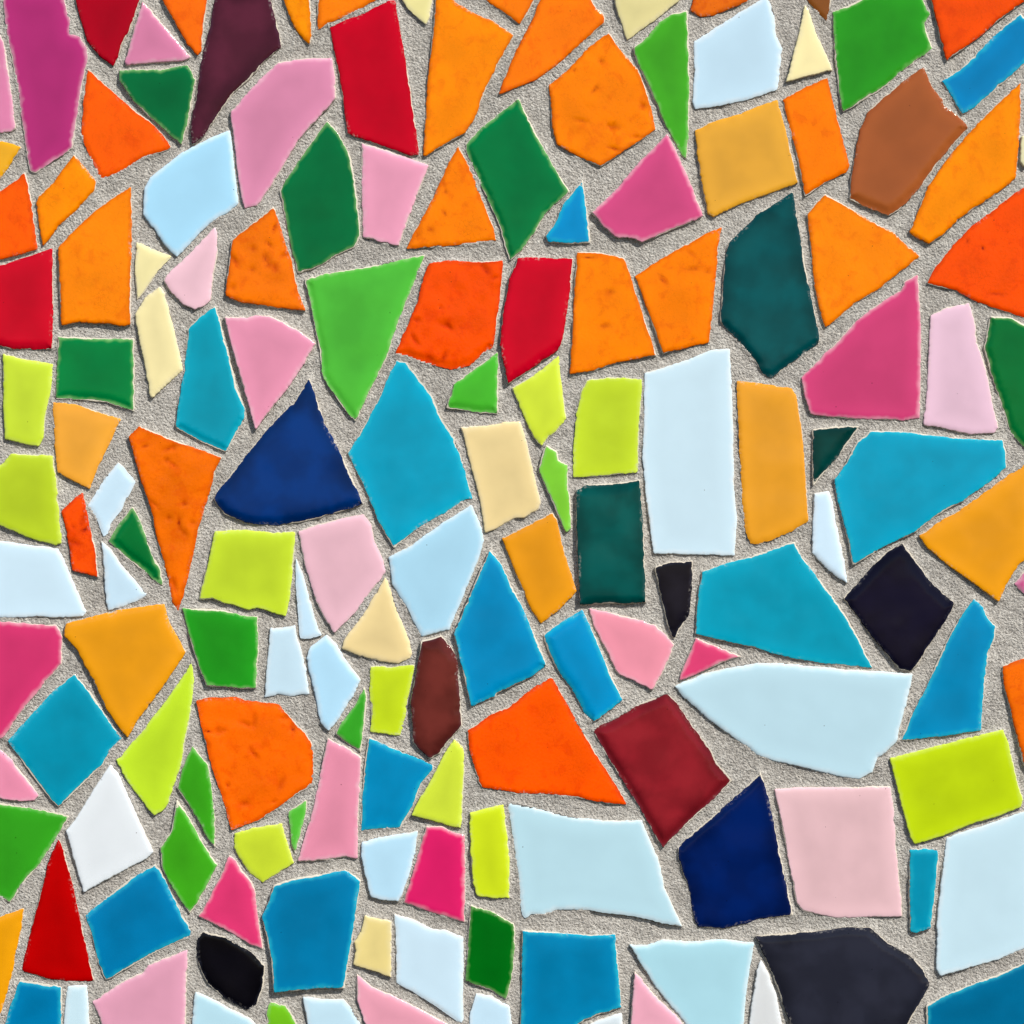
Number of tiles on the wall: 157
